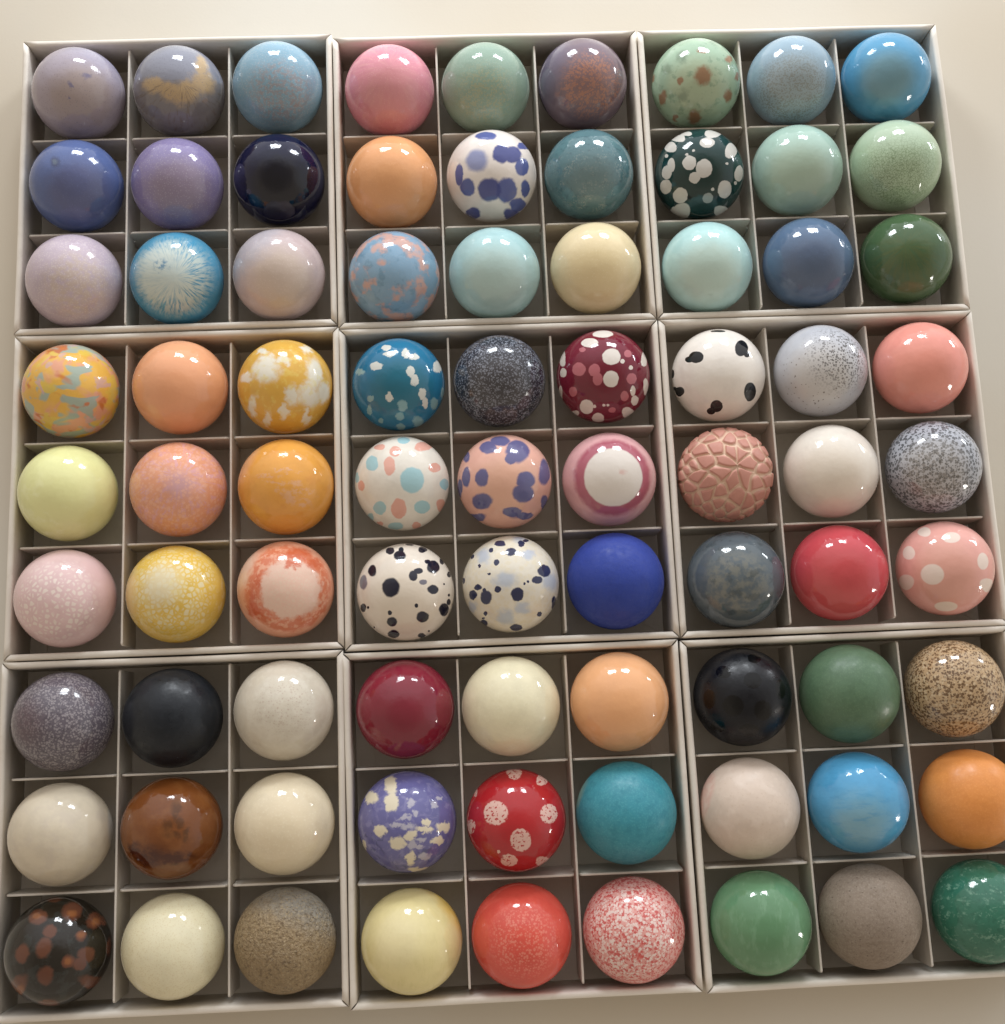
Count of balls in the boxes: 81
